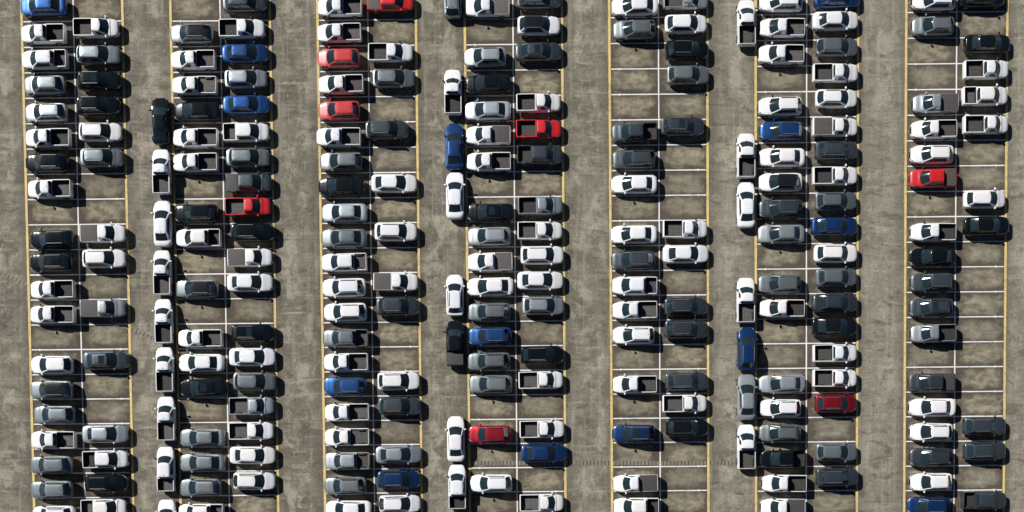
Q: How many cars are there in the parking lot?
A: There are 152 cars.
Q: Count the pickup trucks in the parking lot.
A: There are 95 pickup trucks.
